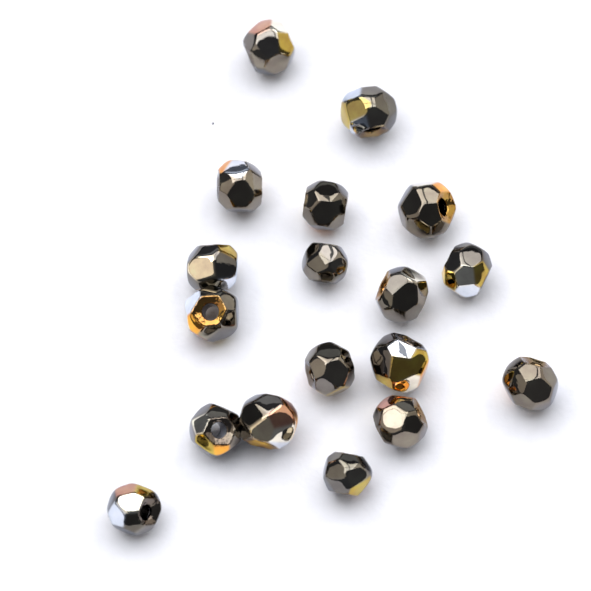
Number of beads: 18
